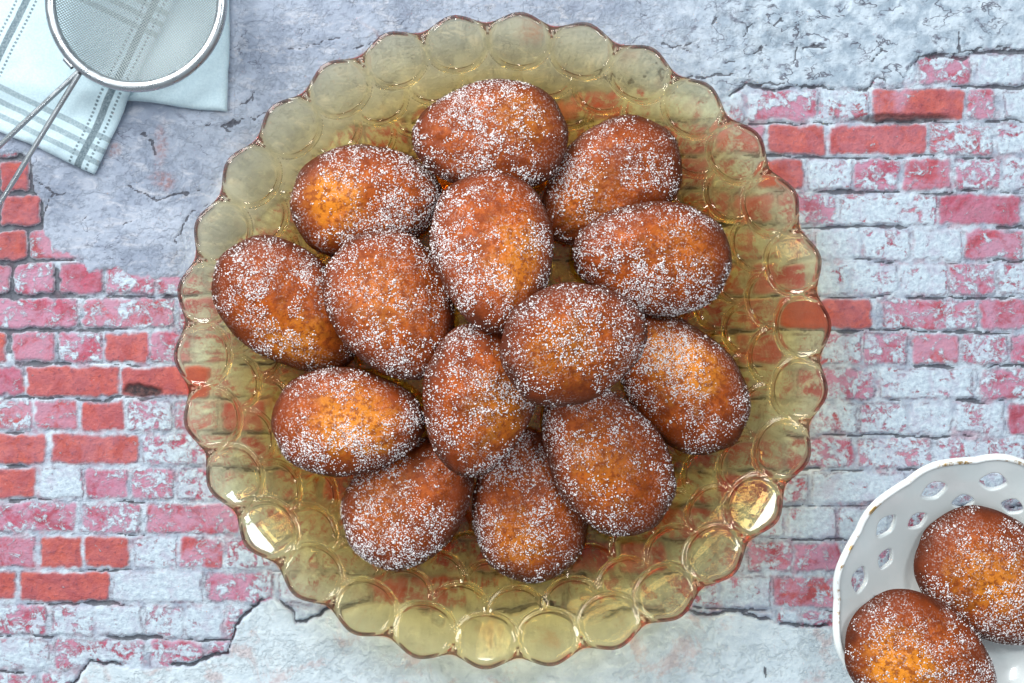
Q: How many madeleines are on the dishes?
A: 16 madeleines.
